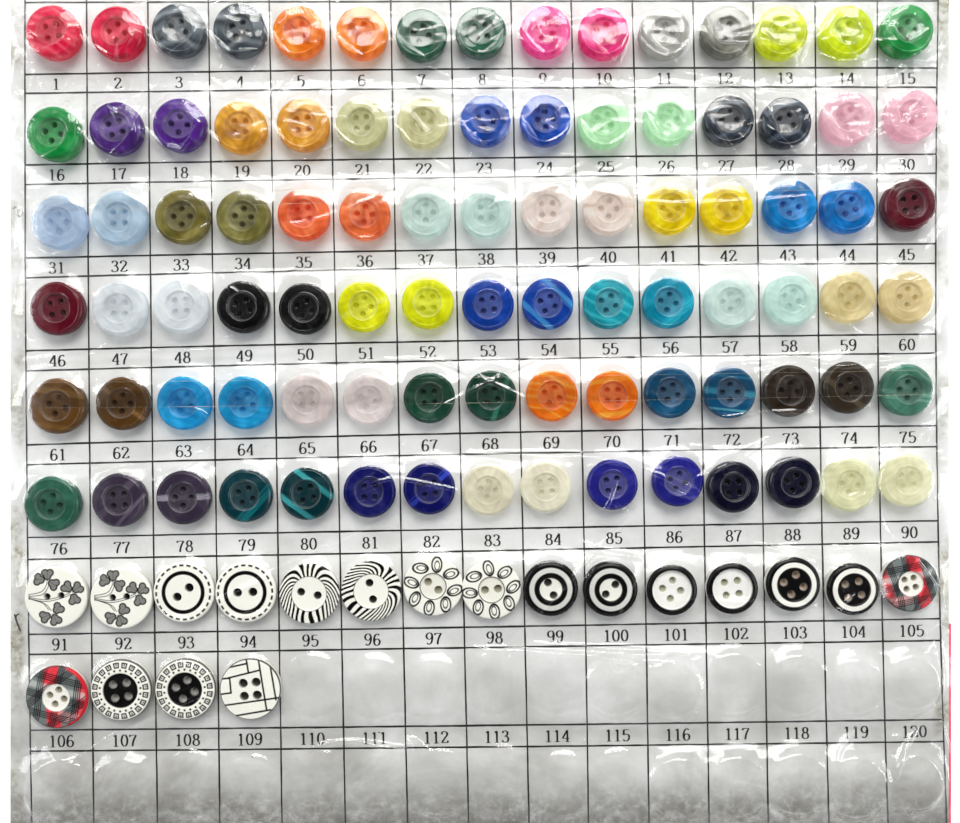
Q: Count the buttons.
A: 109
